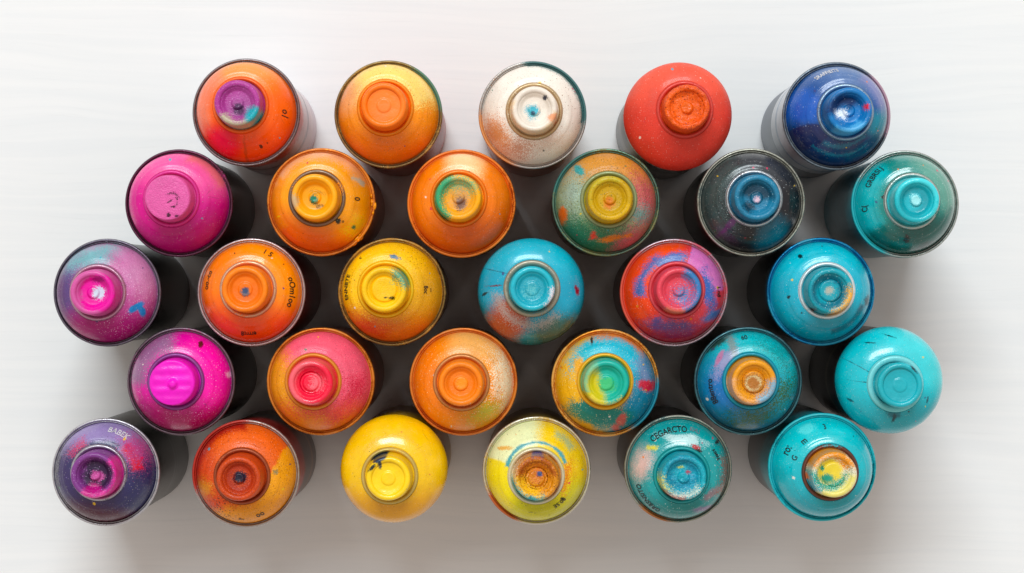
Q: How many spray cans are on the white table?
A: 29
